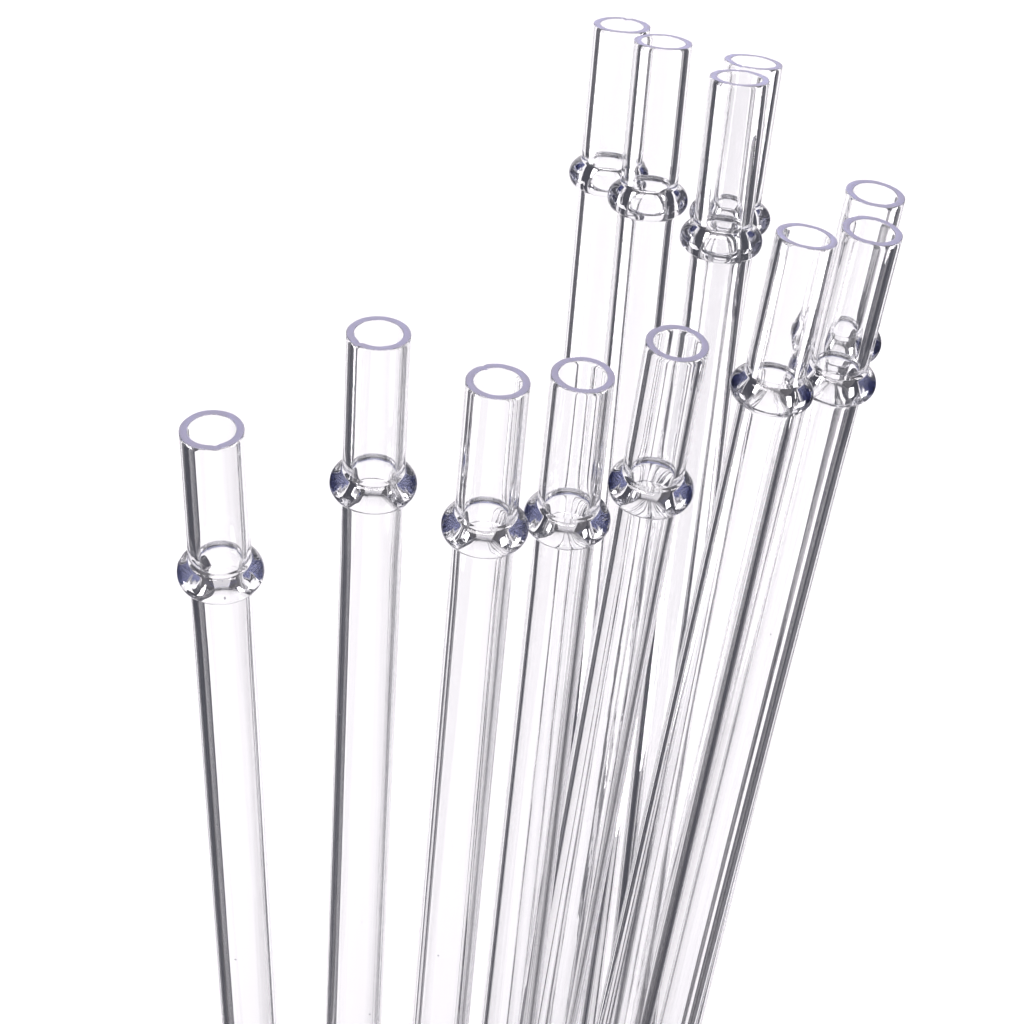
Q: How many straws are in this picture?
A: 12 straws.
